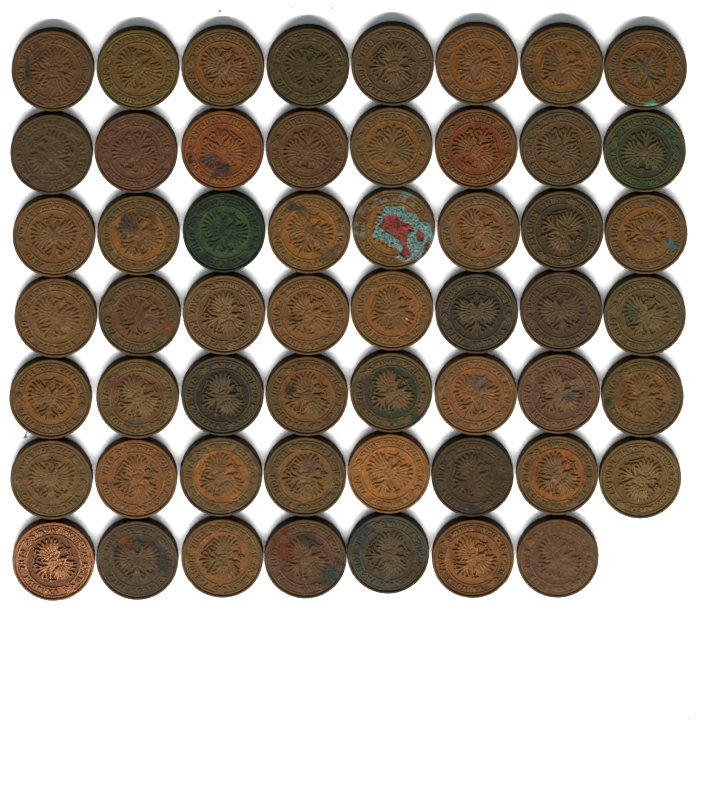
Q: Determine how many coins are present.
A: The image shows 55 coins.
